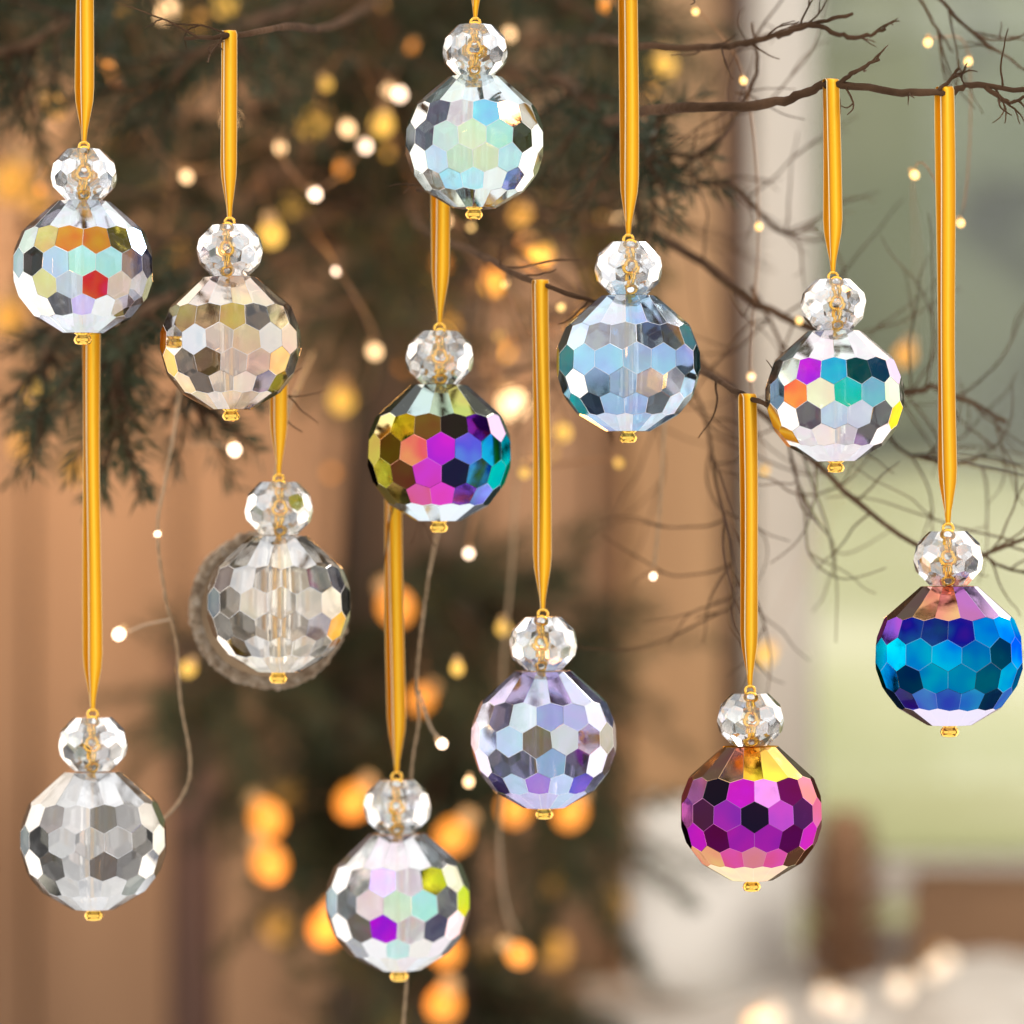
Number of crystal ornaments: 12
